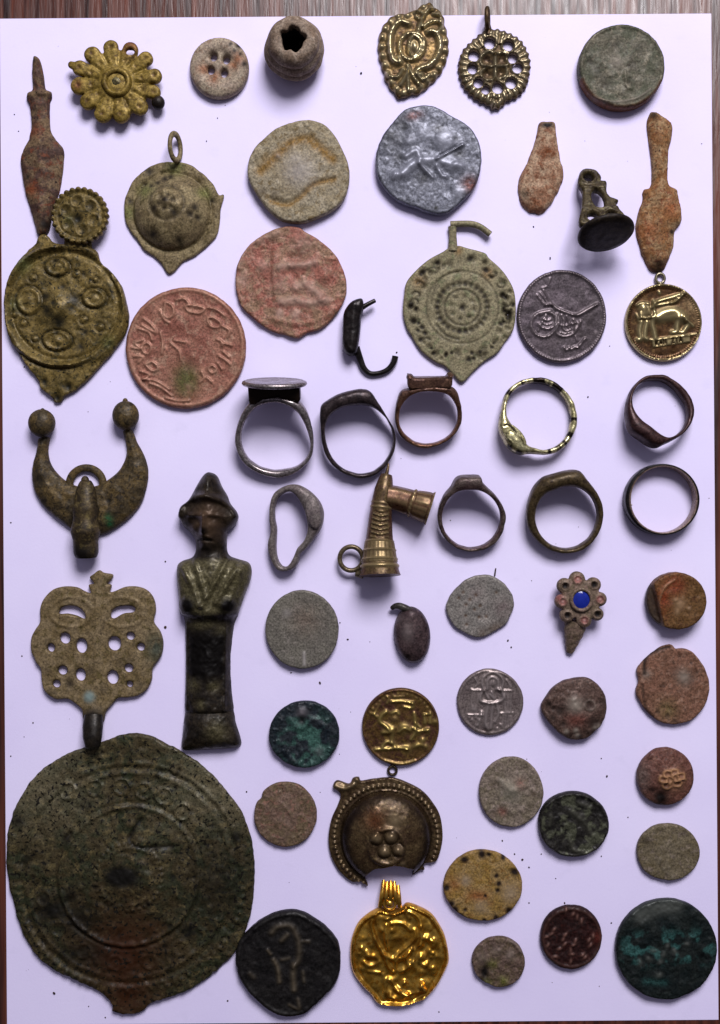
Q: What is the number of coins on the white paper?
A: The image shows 23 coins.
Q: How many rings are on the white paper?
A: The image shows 9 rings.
